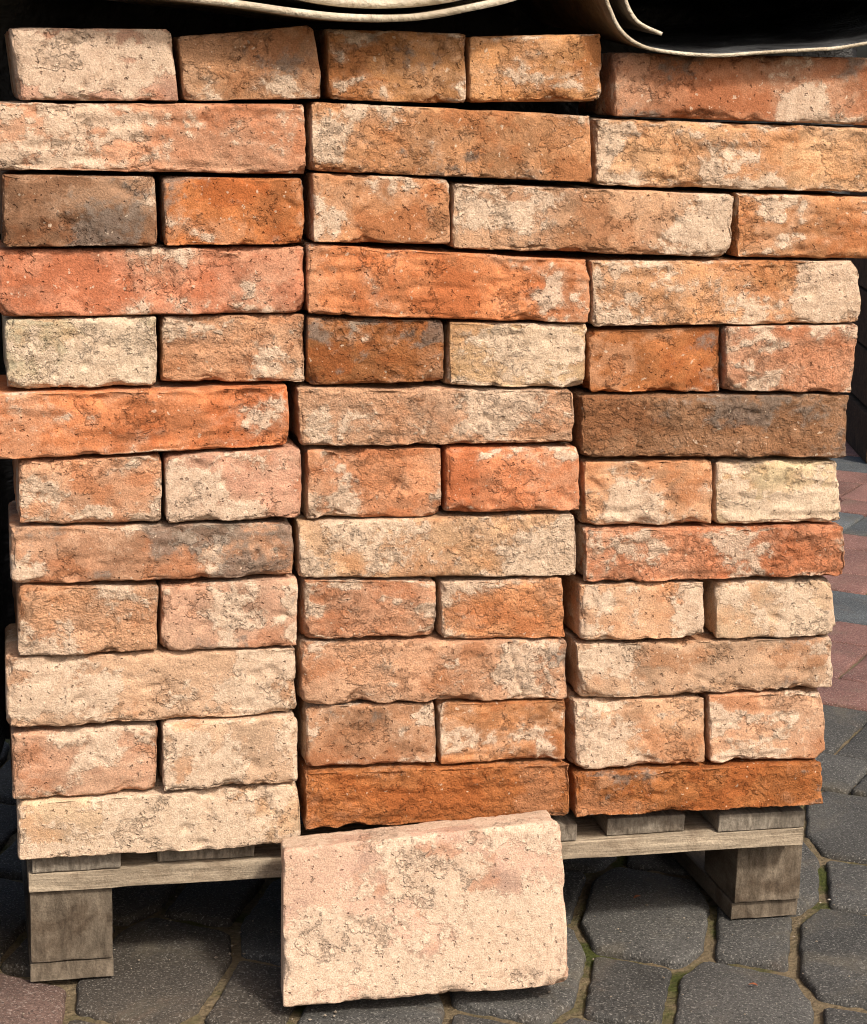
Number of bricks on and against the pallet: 53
